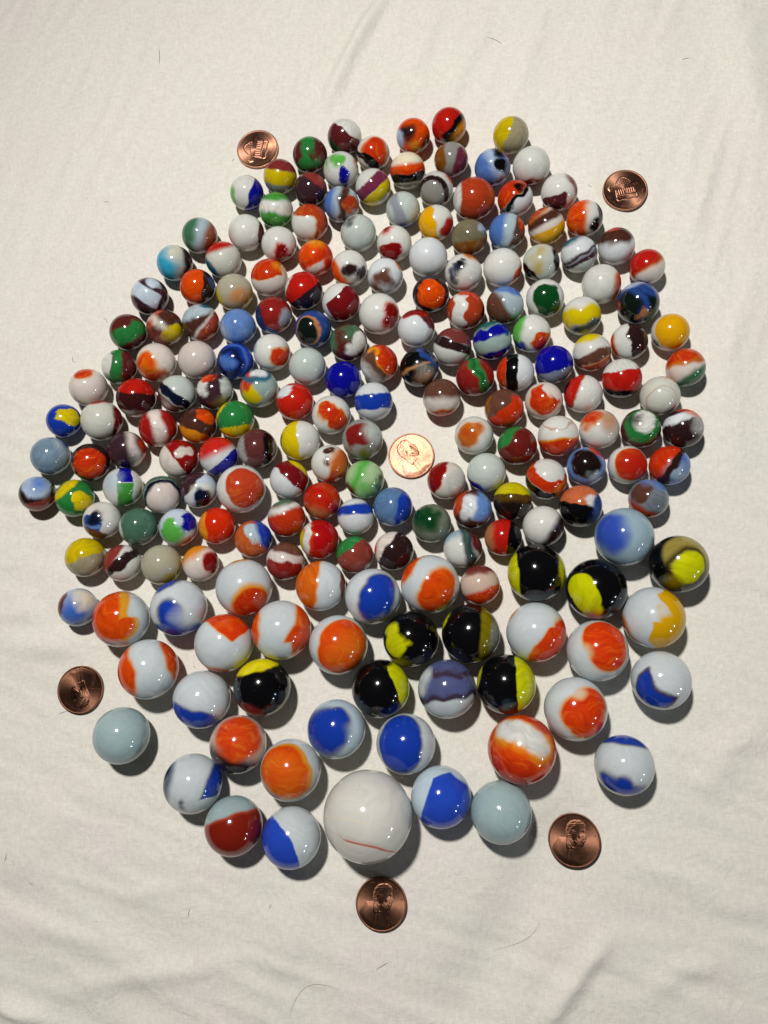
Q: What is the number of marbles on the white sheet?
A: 200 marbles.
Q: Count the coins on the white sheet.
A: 6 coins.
